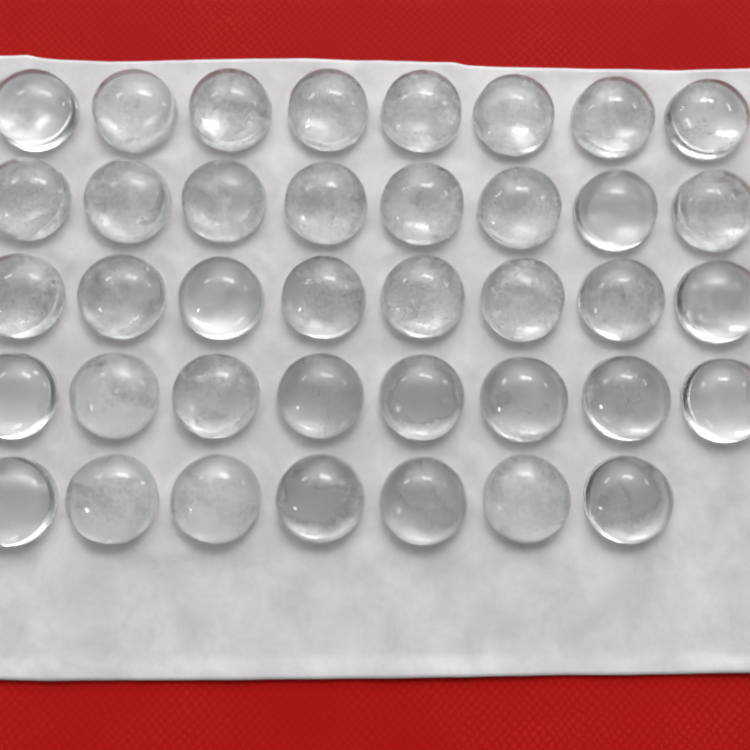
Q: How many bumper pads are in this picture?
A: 39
